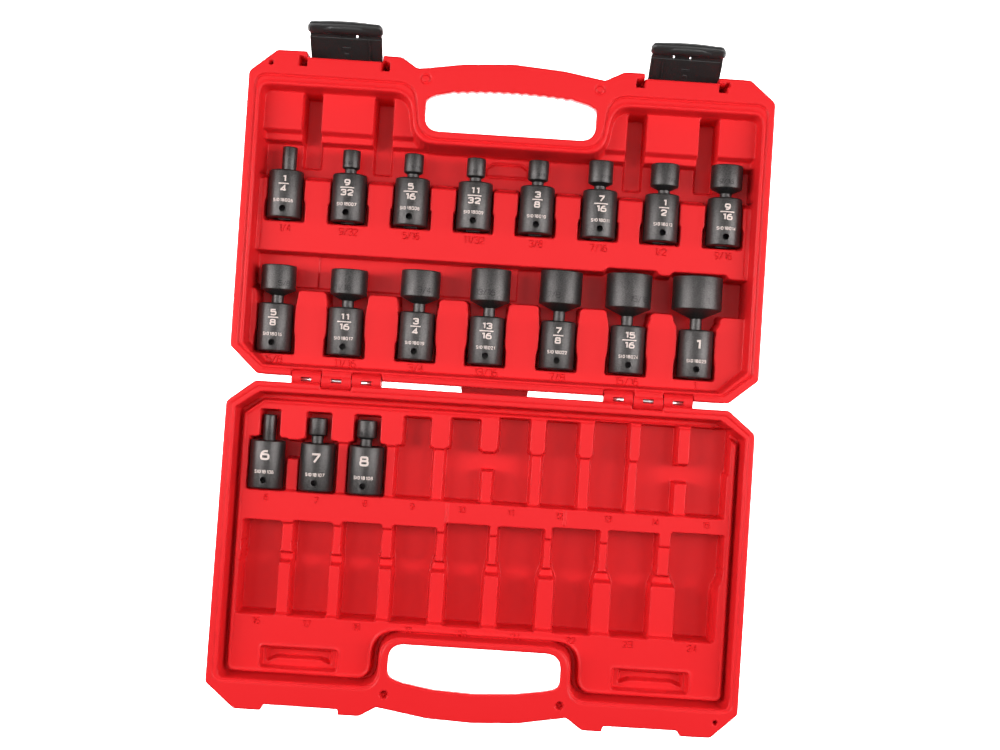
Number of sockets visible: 18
